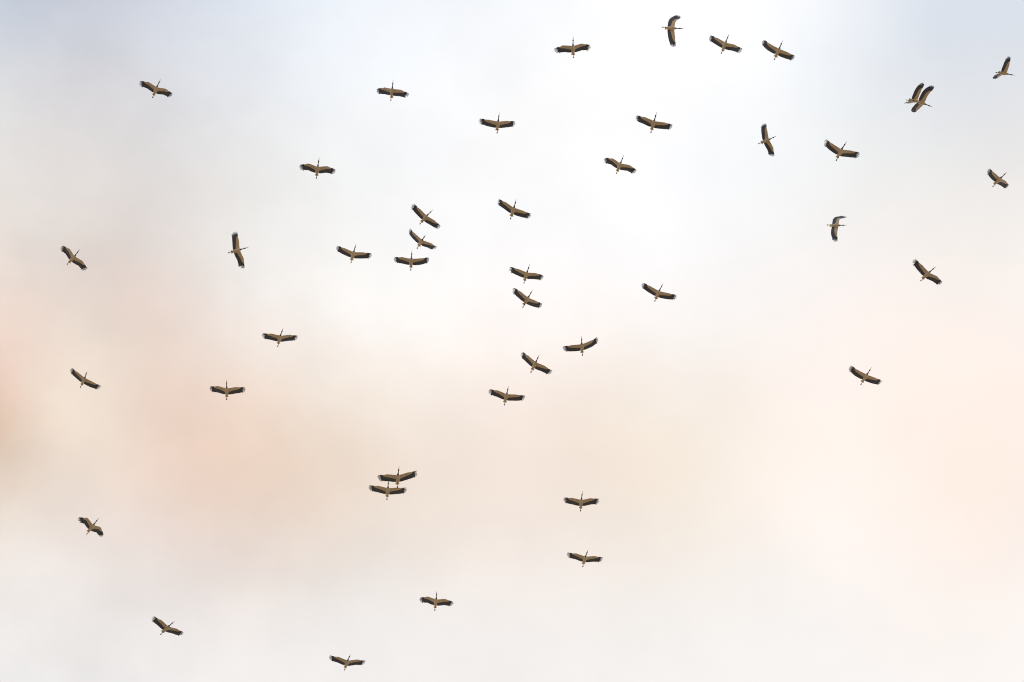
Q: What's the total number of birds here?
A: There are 43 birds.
